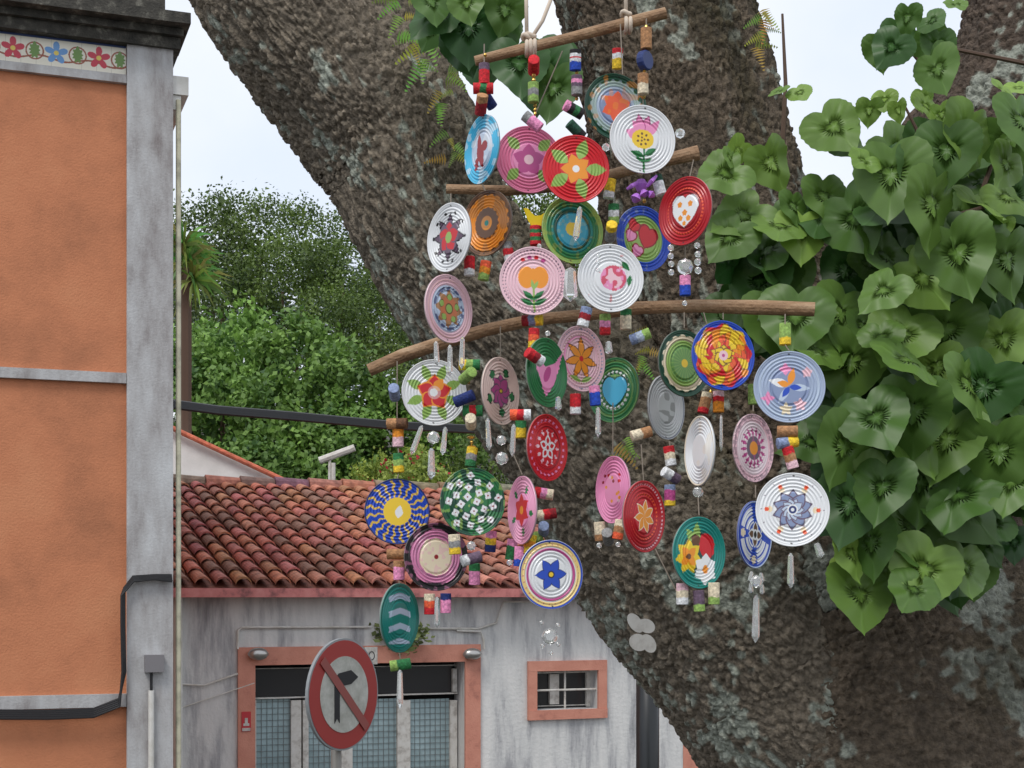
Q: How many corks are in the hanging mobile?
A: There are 77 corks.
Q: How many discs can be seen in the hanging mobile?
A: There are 36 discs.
